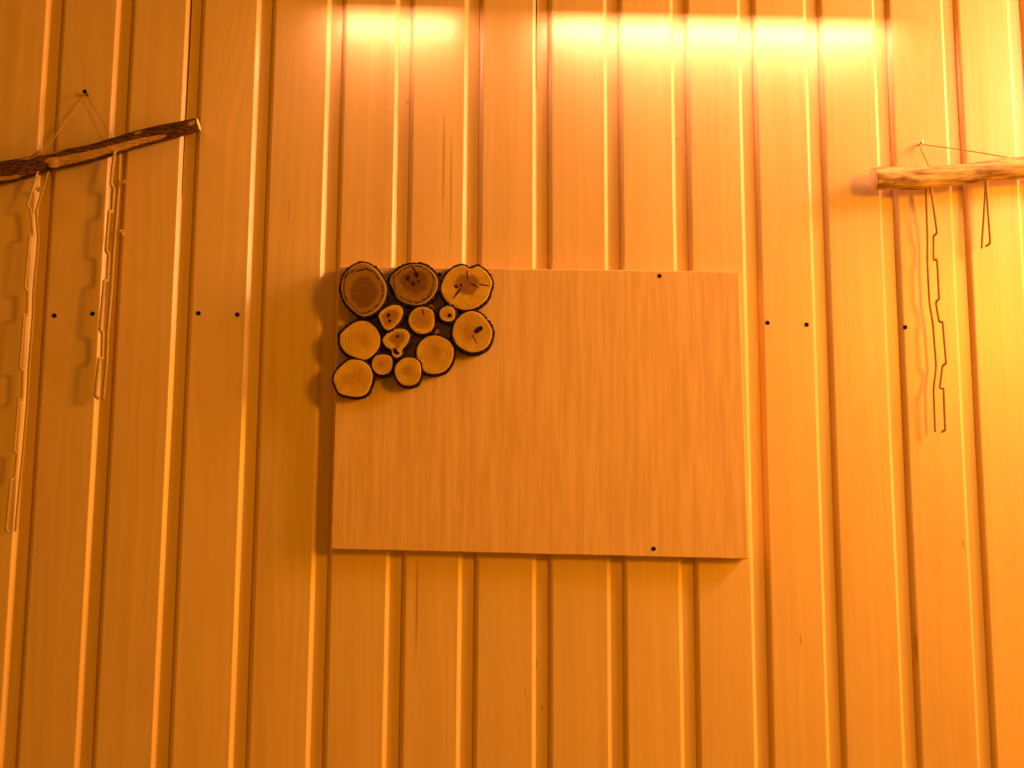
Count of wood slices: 13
